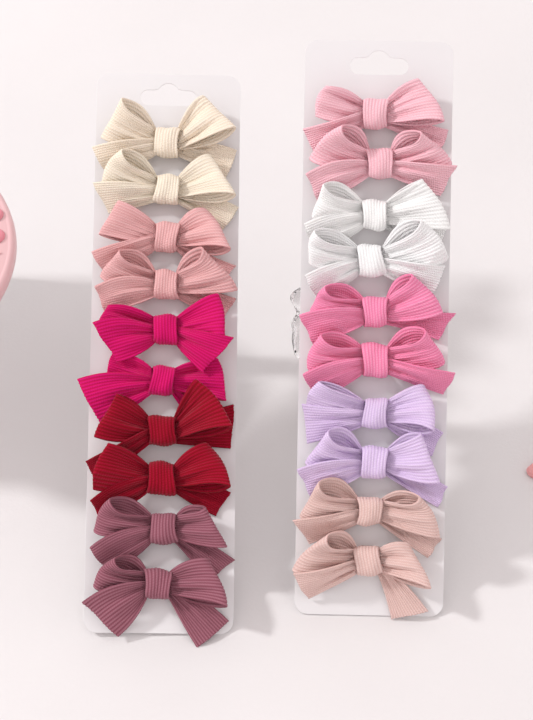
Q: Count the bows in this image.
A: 20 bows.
